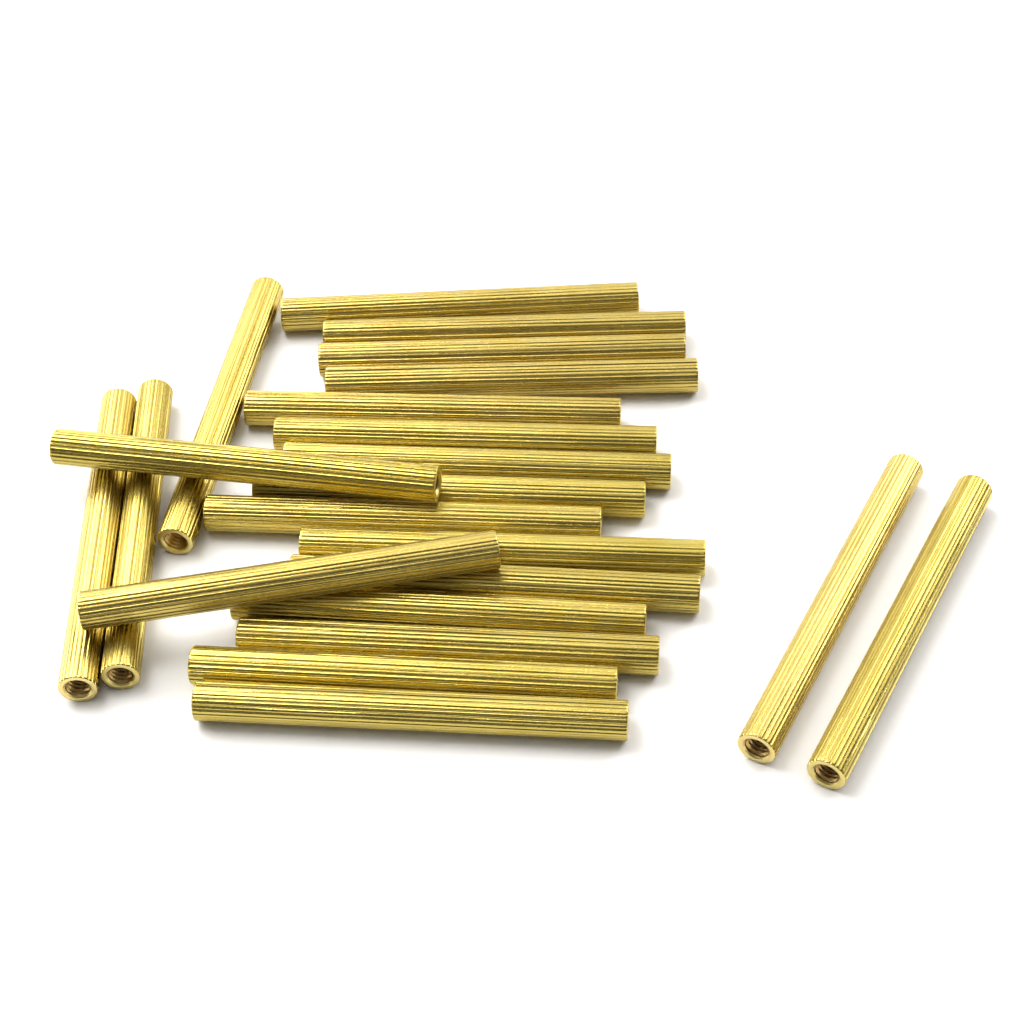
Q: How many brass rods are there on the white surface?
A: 22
